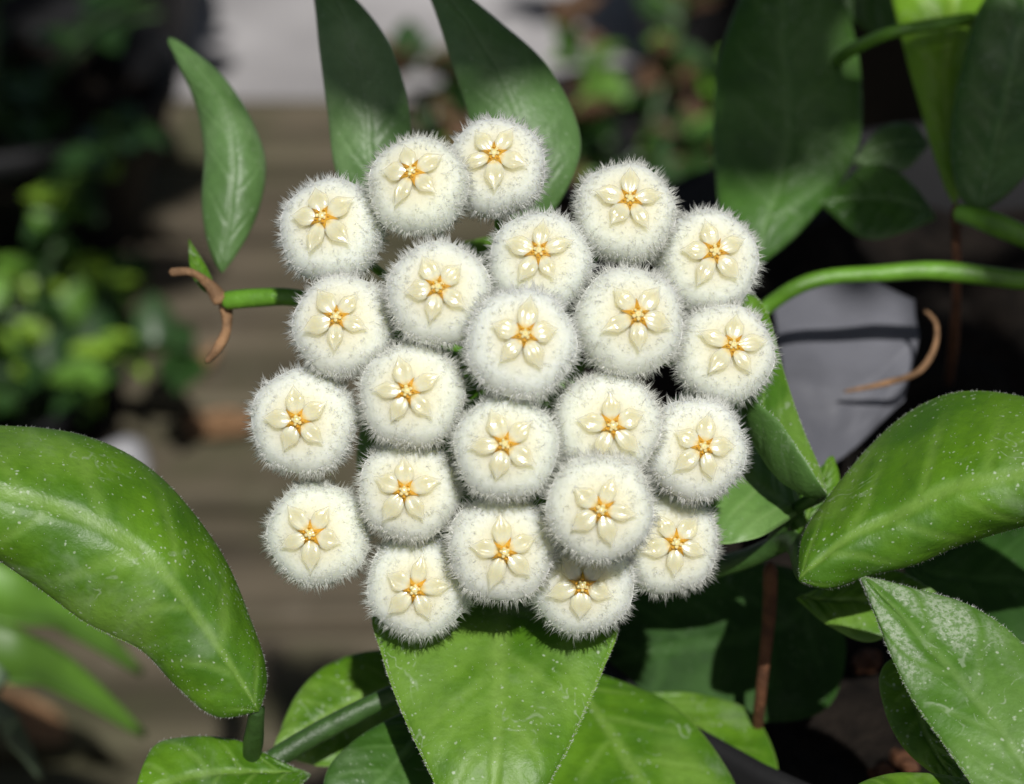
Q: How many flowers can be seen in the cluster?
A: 23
